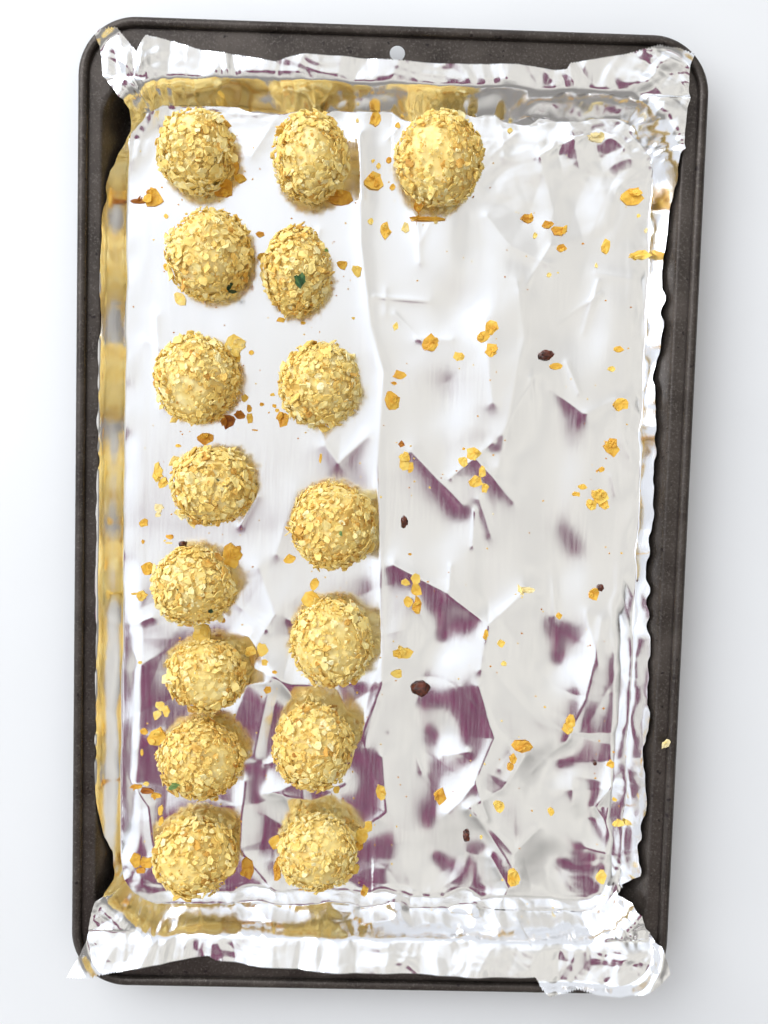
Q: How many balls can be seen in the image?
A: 16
